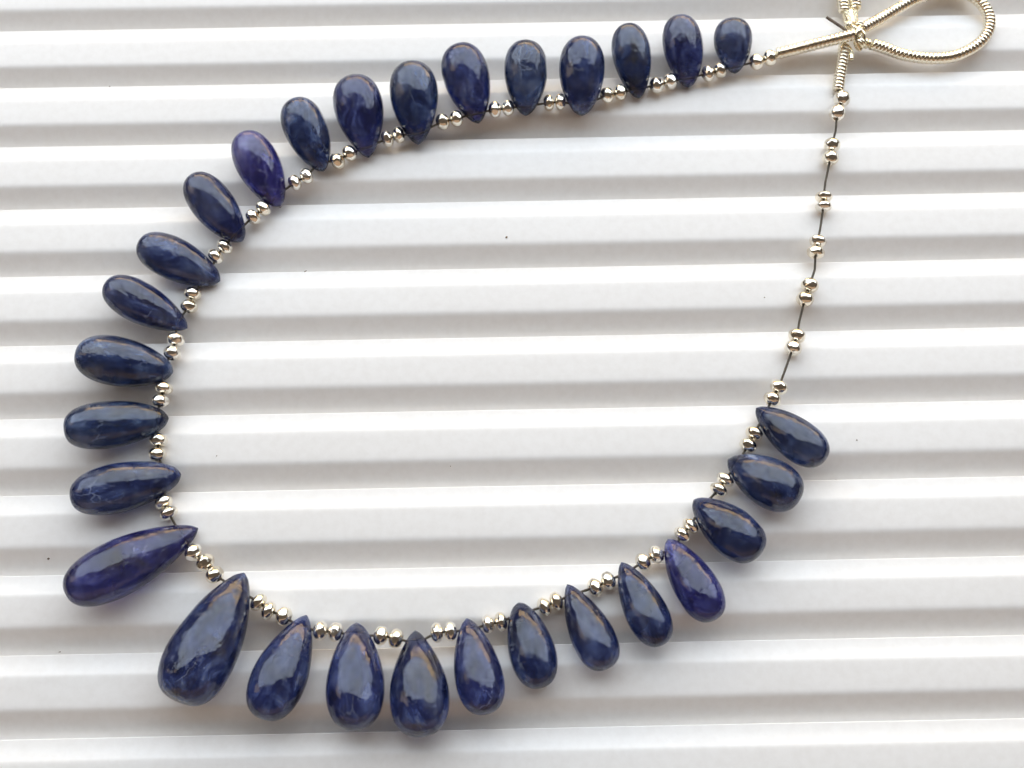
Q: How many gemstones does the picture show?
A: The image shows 29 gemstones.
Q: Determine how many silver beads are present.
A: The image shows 74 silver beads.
